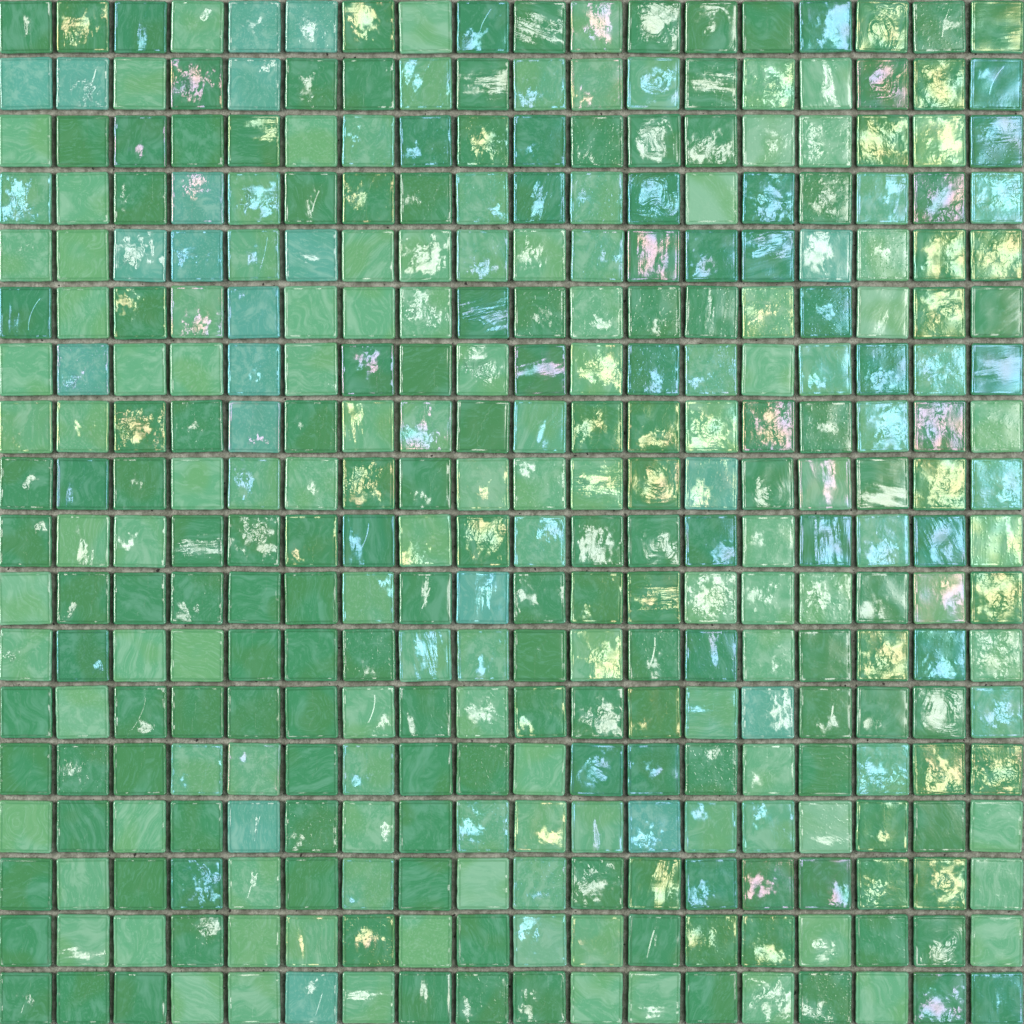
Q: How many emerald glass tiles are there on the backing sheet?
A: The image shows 173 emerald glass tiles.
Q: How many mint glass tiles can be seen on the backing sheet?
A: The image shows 131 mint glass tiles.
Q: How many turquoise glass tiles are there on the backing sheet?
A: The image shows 20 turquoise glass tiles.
